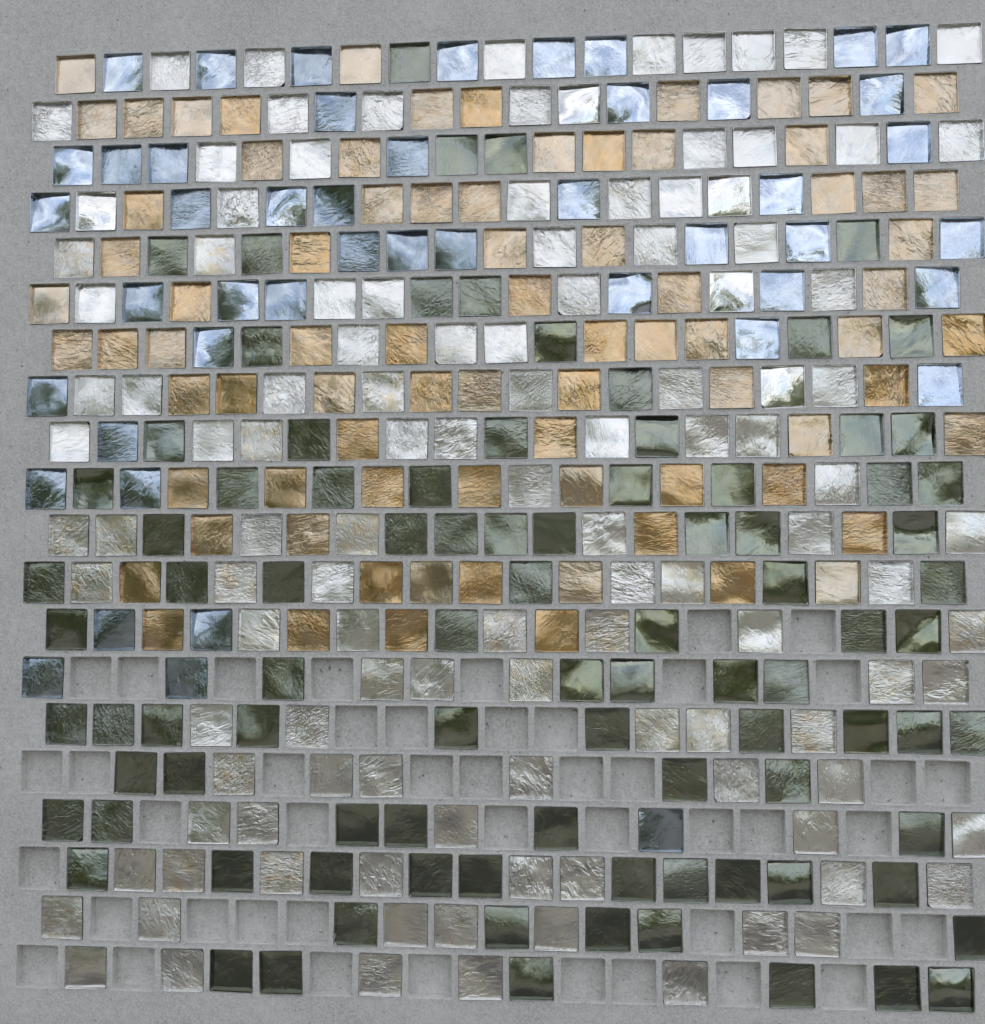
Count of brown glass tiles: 79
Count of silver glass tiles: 117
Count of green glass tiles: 92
